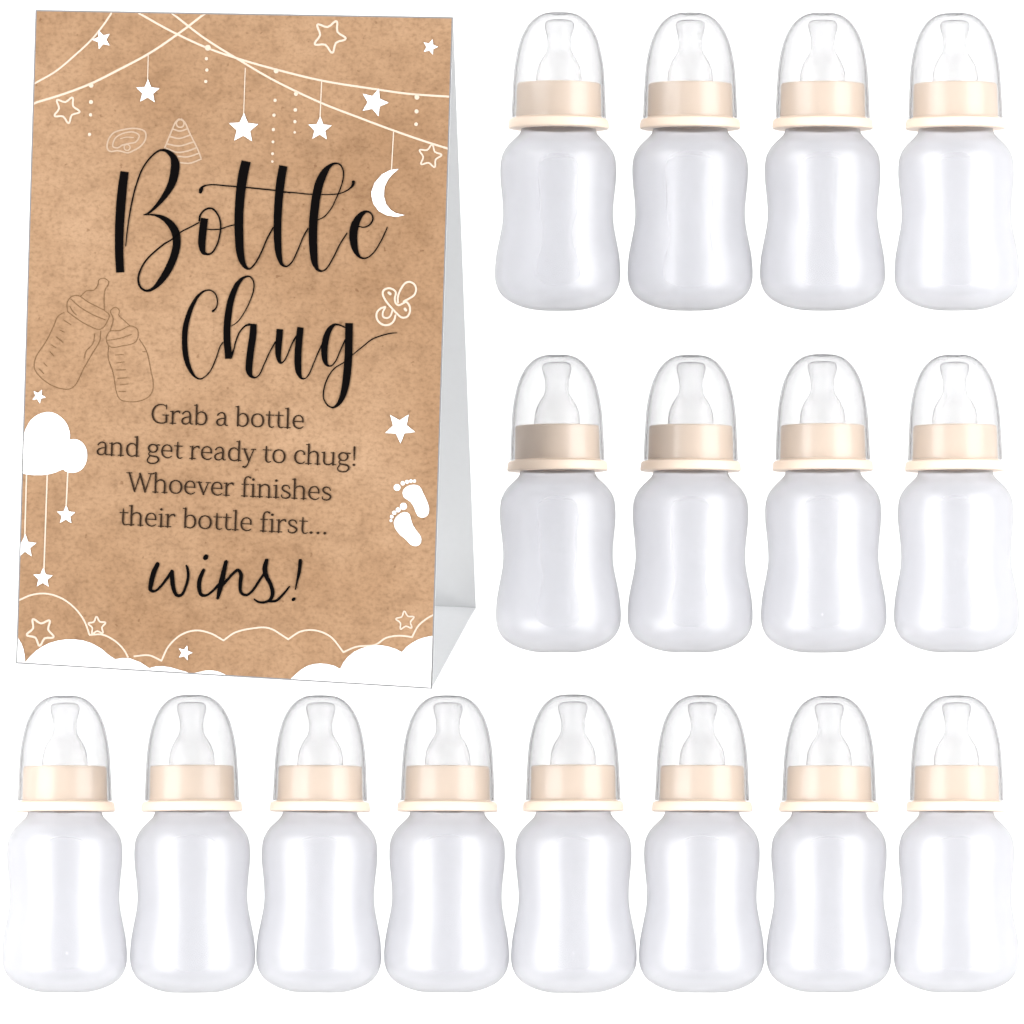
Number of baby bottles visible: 16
